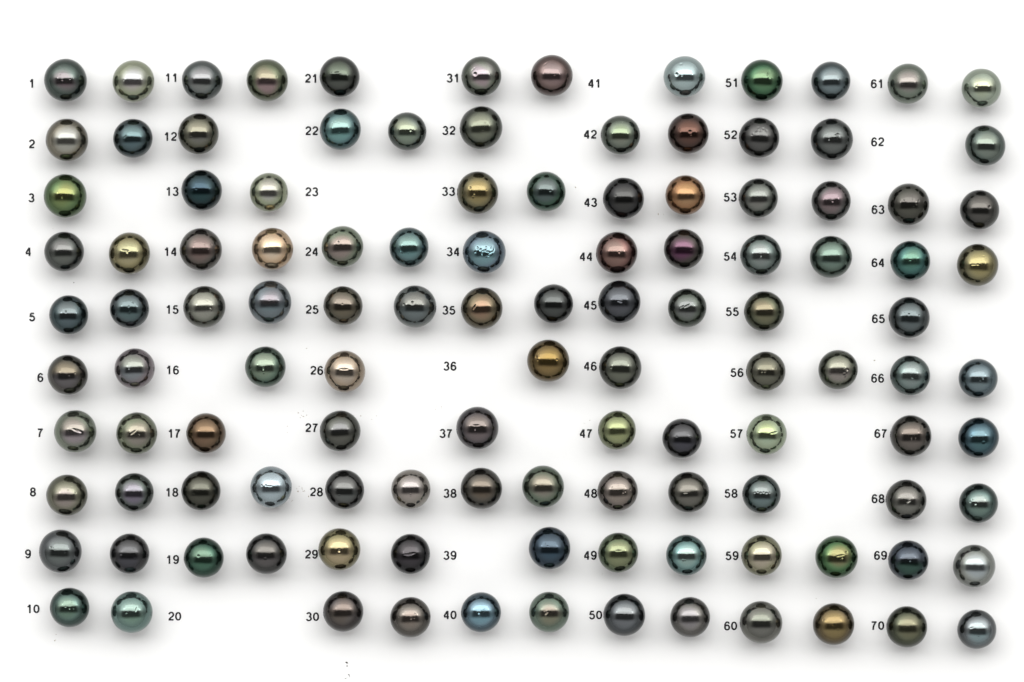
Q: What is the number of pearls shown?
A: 117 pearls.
